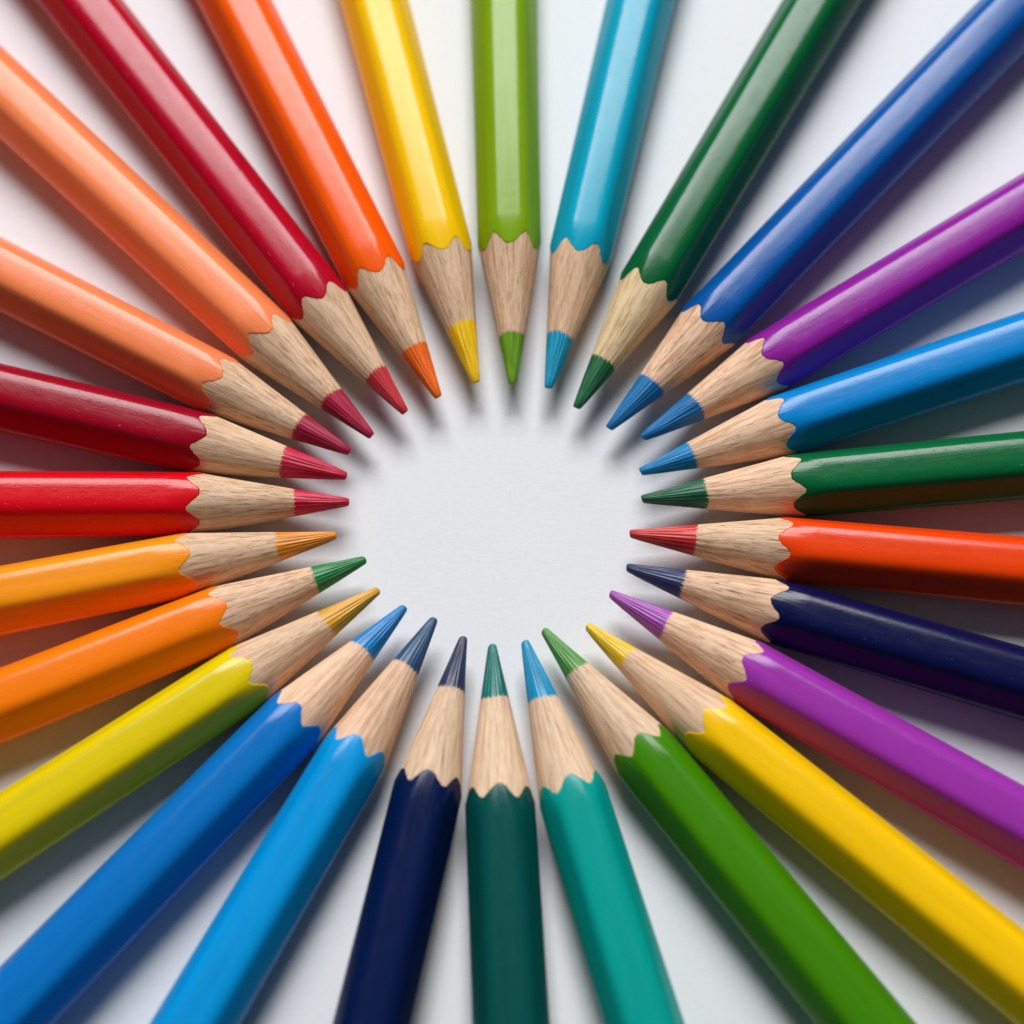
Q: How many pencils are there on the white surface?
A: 27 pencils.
